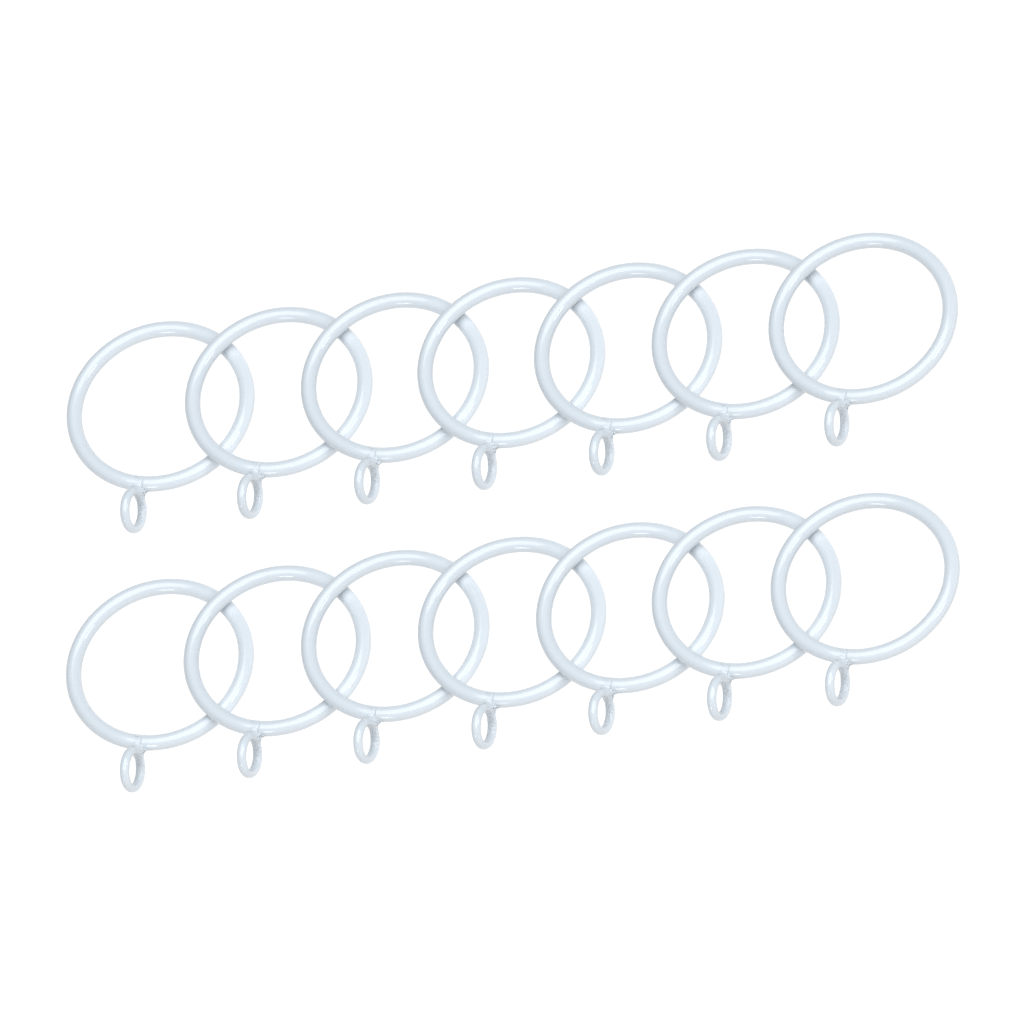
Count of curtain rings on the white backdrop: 14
